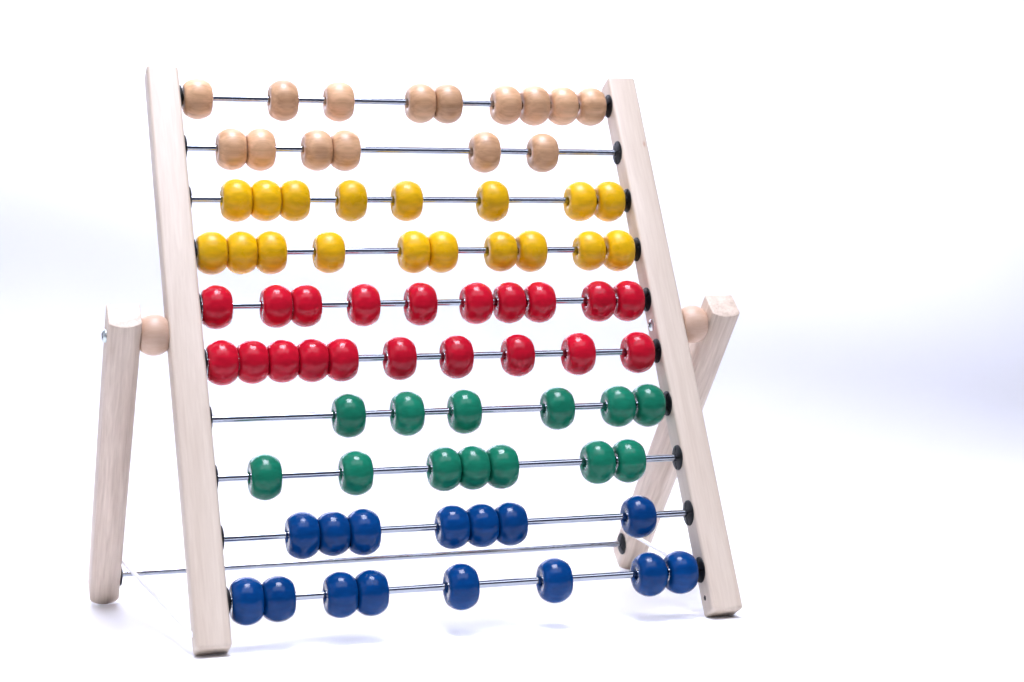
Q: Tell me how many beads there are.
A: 81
